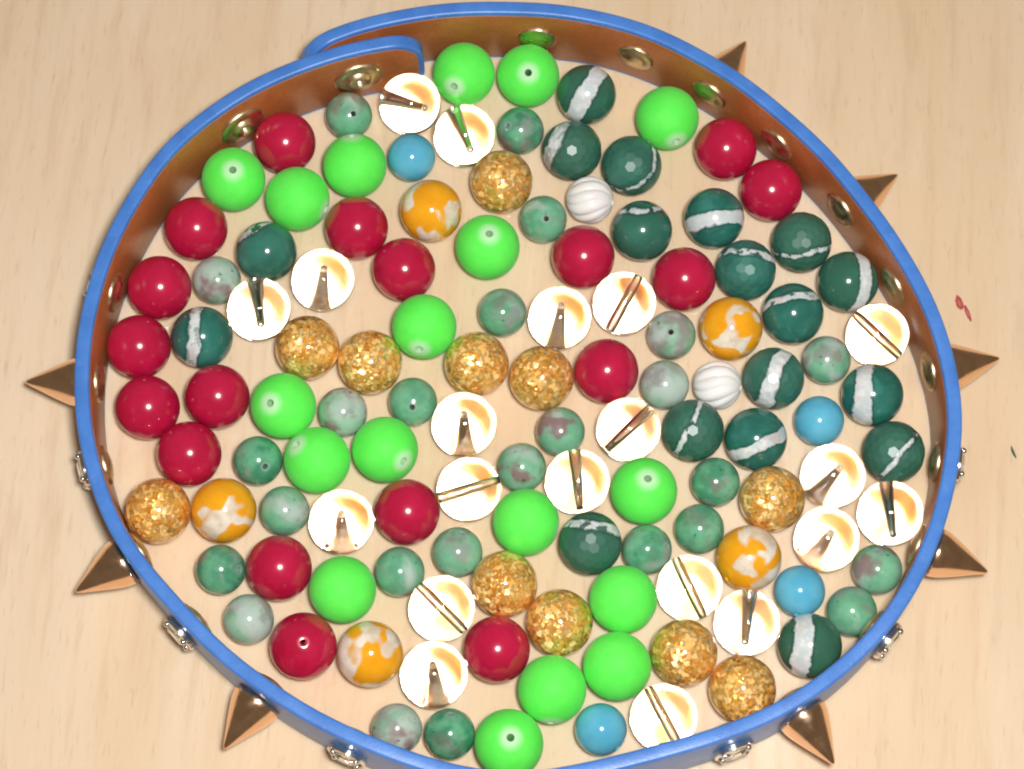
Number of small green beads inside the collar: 25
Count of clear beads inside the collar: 20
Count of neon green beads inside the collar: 18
